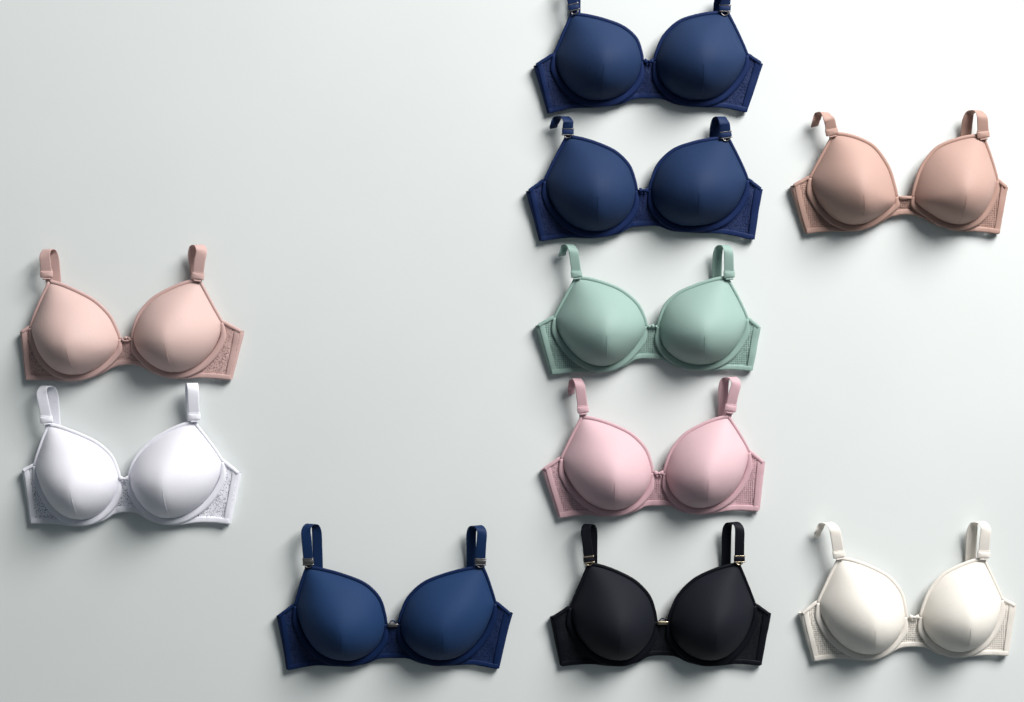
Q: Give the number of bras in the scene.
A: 10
